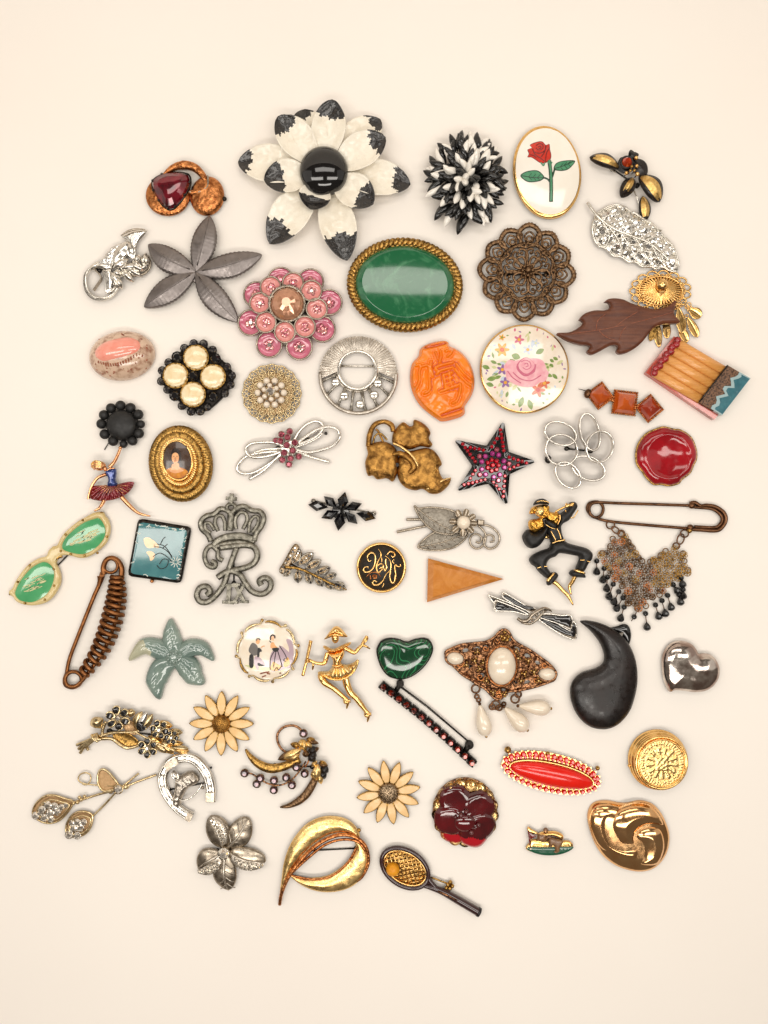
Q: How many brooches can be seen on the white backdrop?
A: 63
